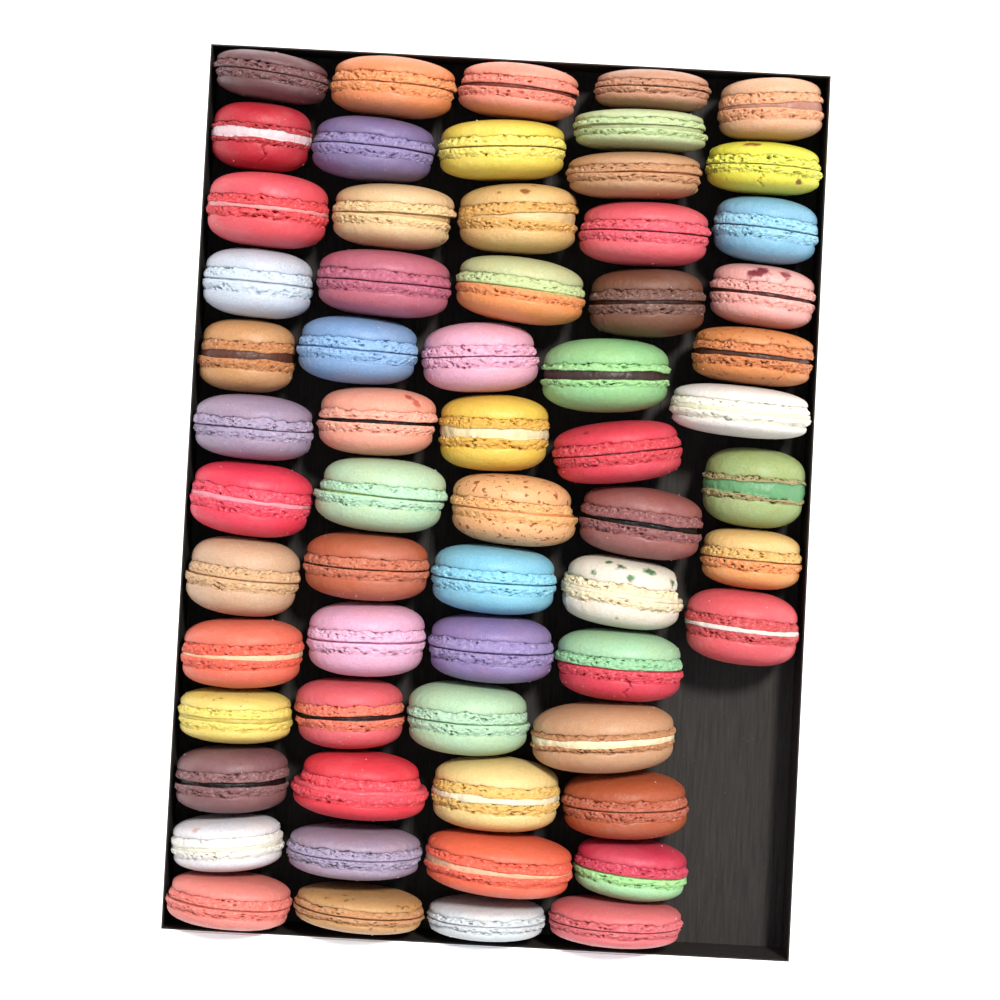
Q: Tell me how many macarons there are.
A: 62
